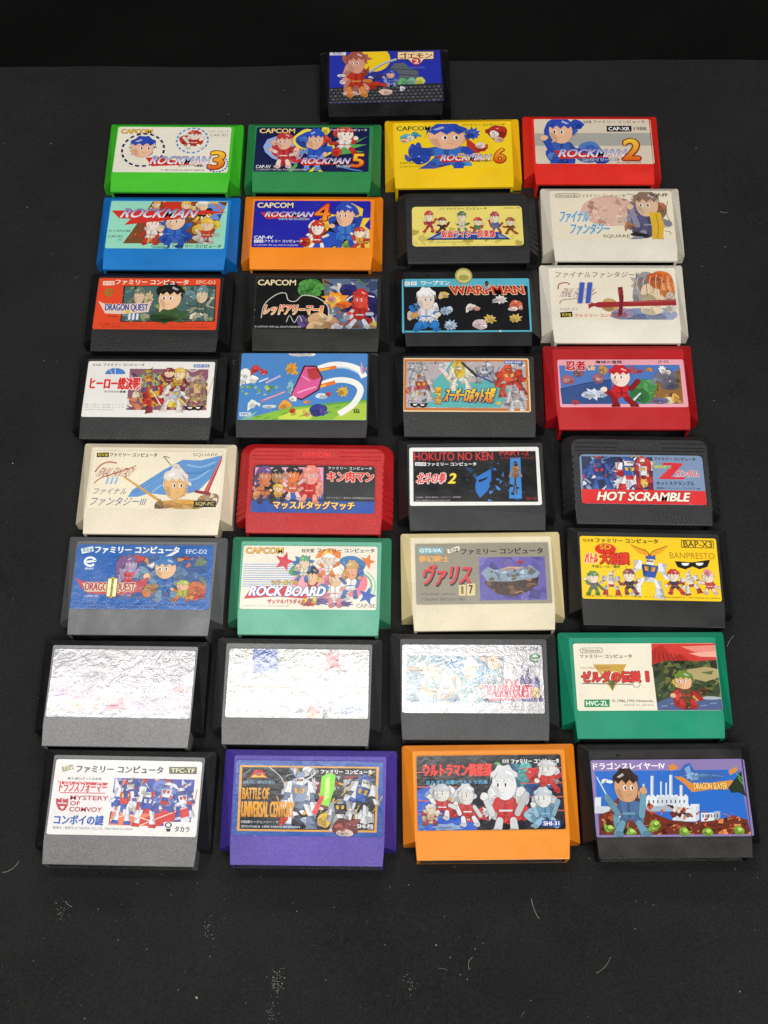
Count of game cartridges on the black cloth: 33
